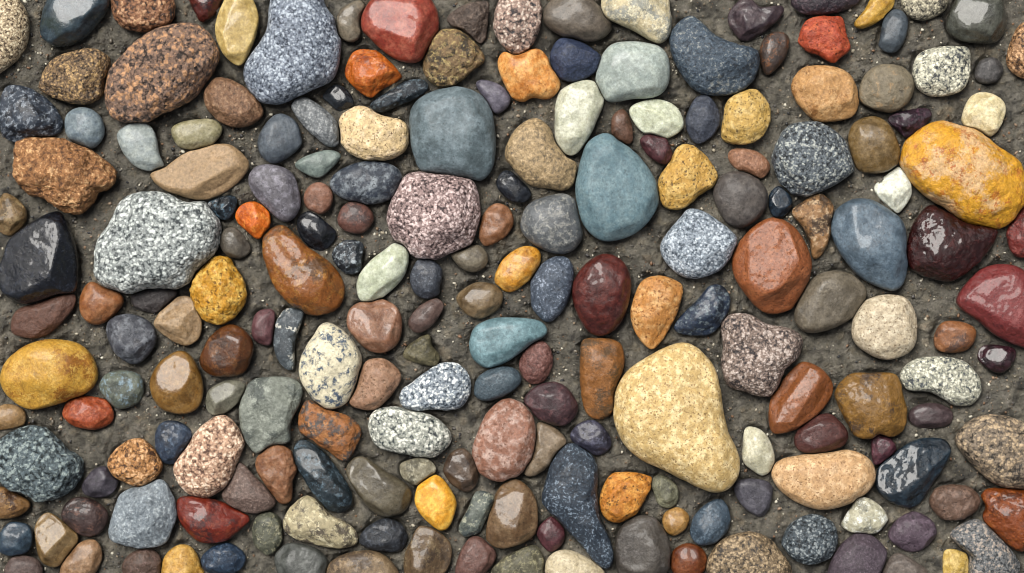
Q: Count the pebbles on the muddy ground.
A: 200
